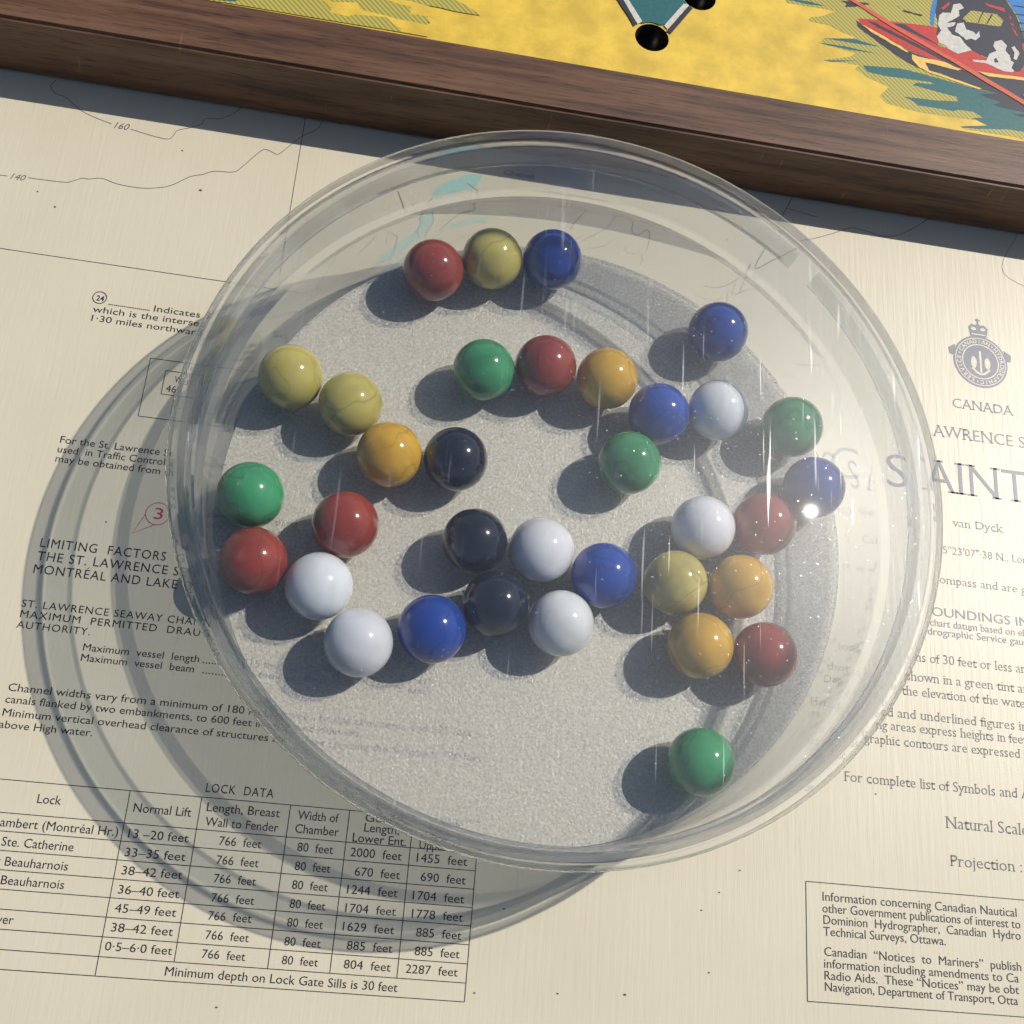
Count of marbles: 34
